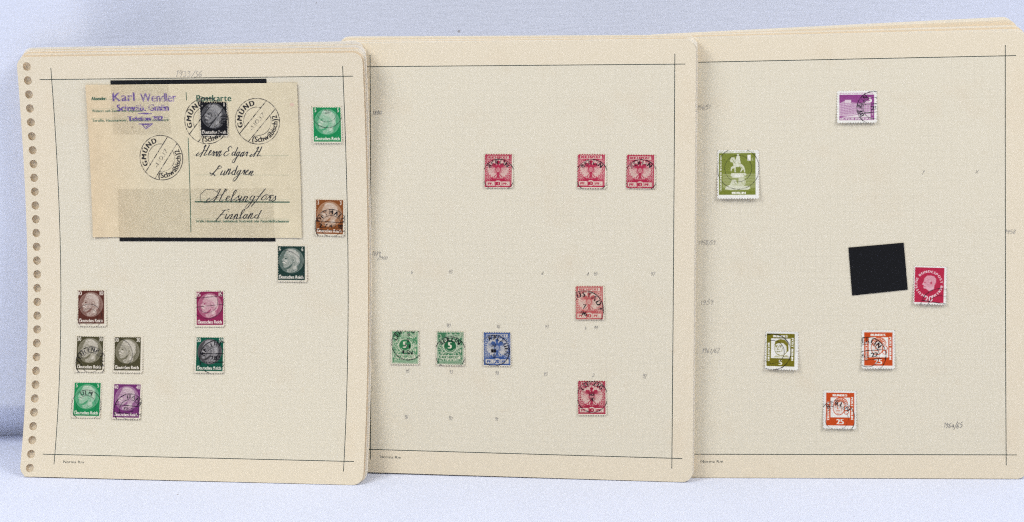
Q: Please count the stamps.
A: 25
